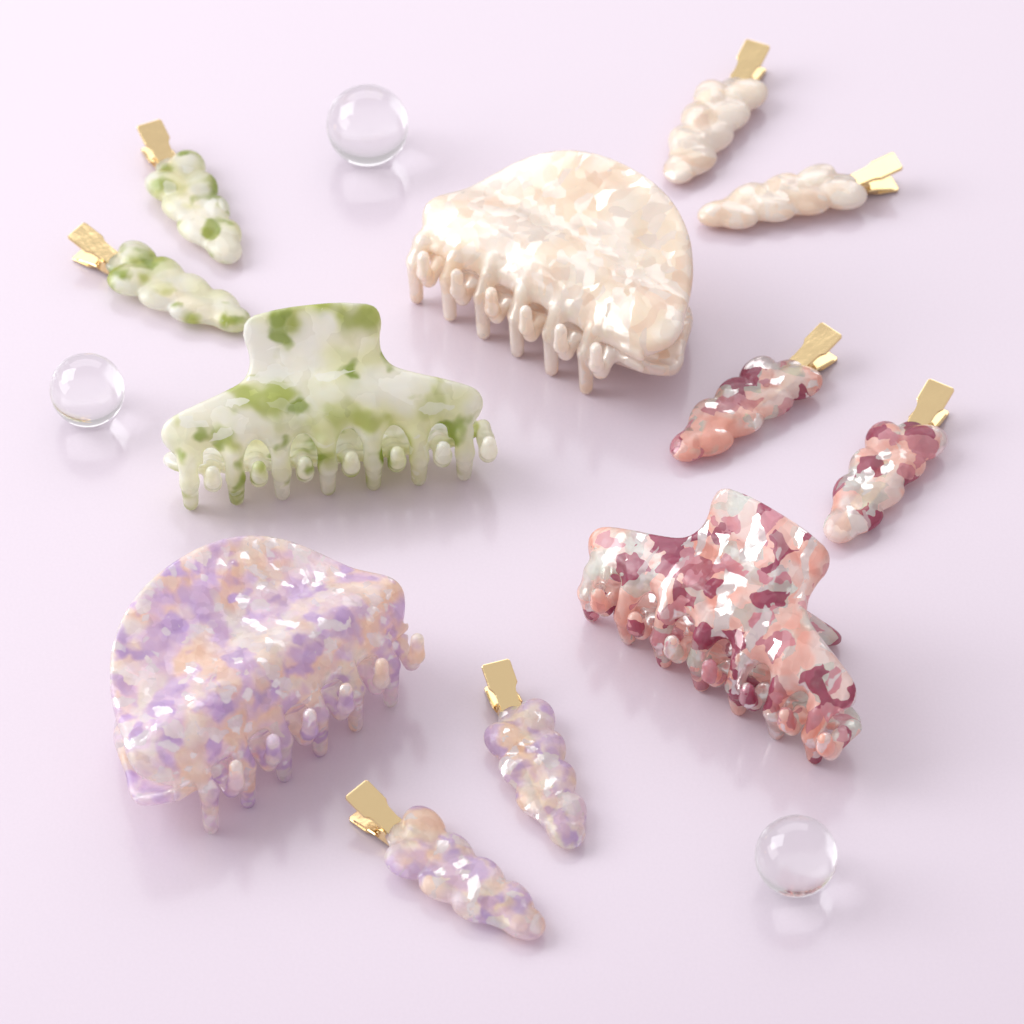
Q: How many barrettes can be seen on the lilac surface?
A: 8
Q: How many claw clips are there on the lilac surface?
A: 4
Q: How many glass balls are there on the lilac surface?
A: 3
